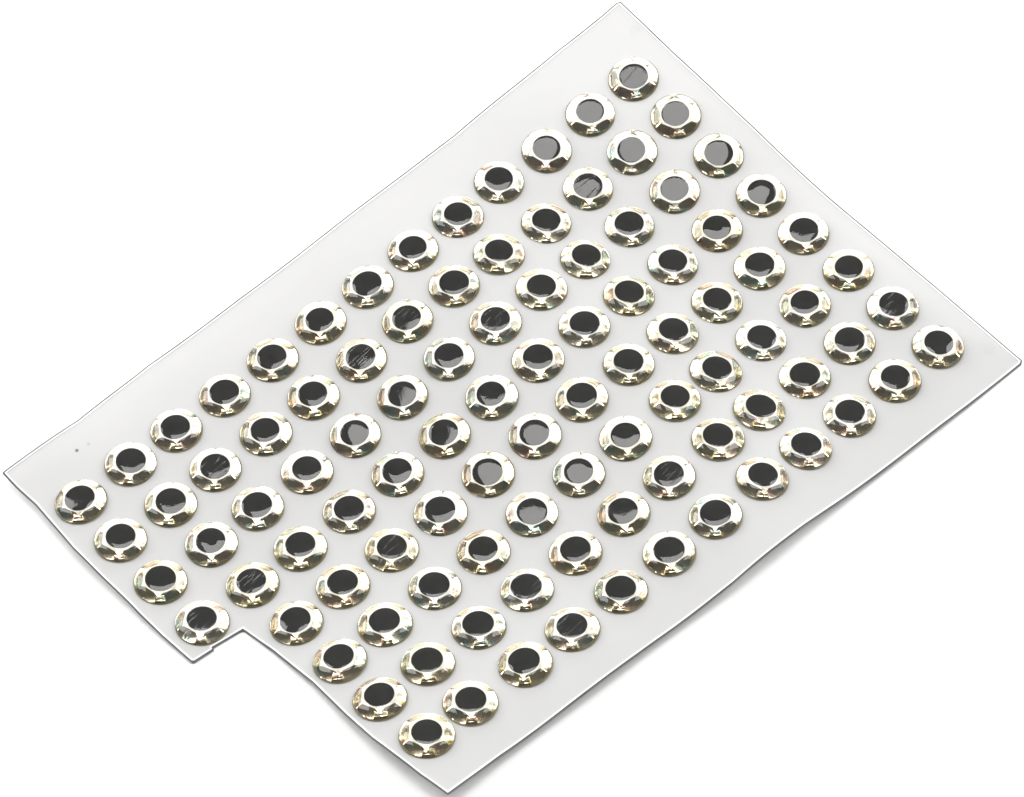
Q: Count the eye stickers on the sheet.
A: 100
